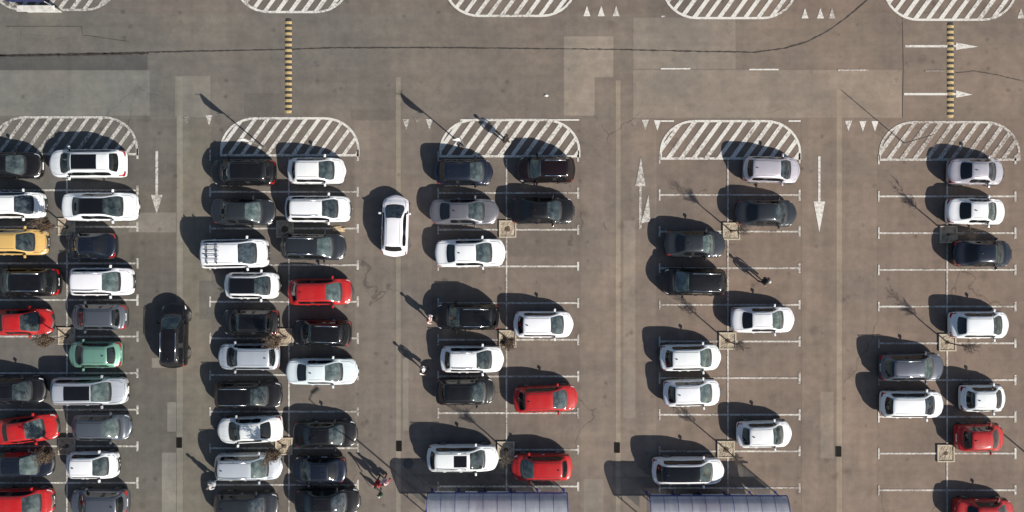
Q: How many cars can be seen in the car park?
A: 70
